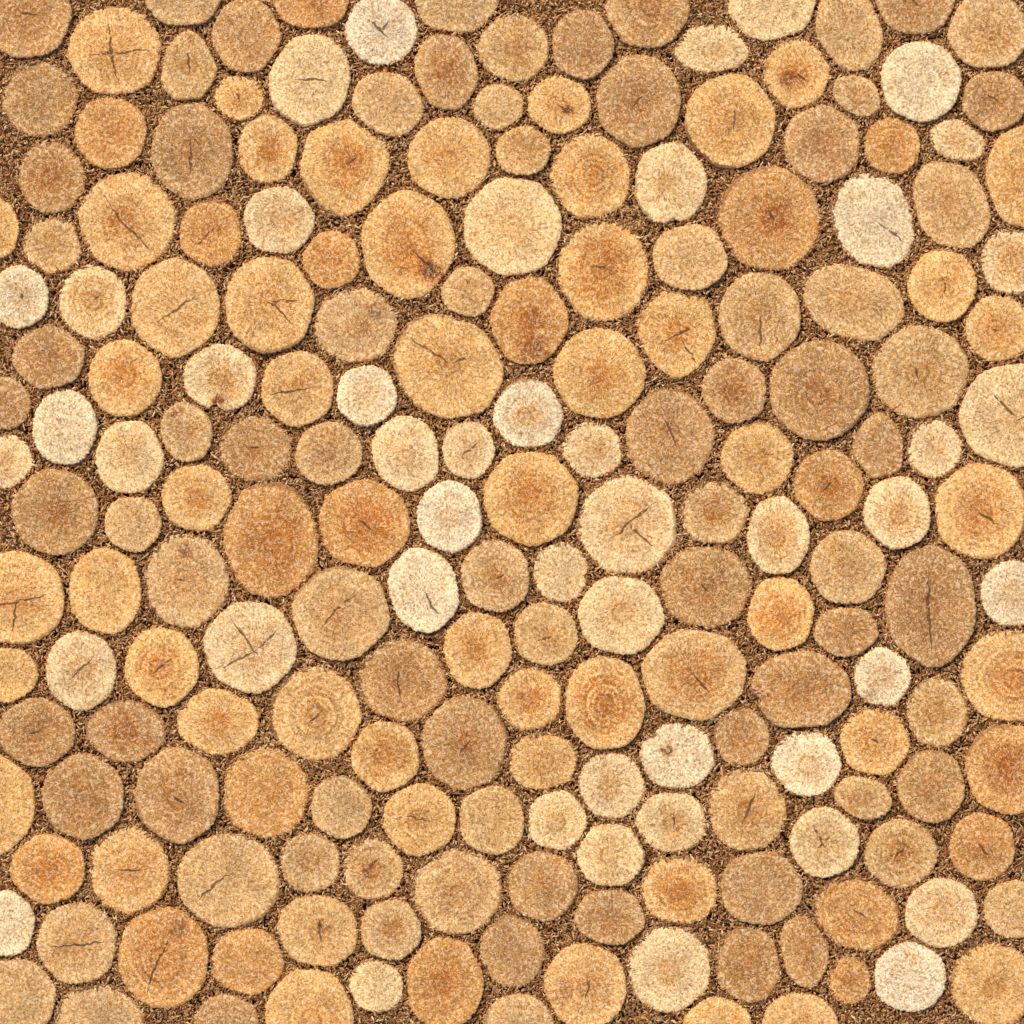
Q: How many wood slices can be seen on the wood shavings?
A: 200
